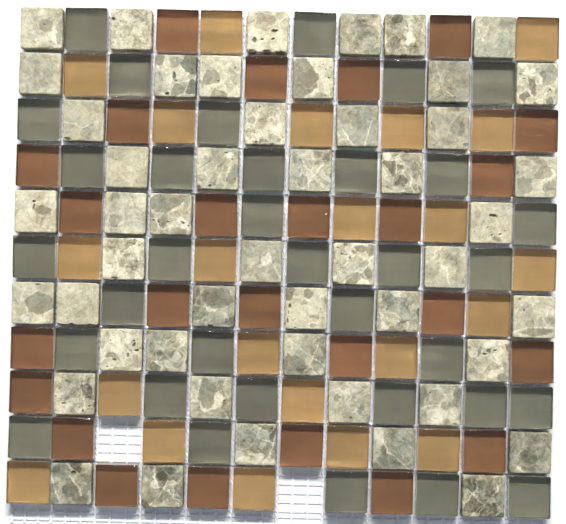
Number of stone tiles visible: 49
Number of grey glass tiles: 34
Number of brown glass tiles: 25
